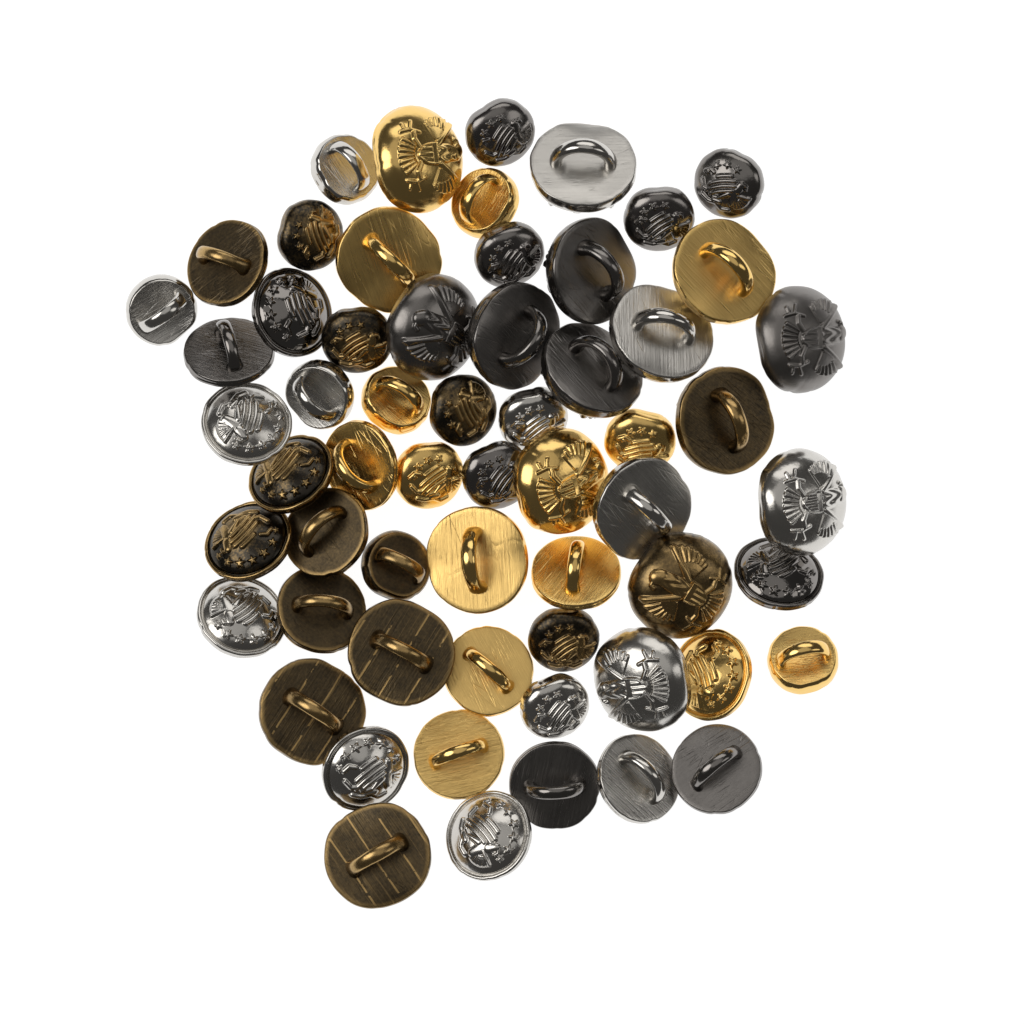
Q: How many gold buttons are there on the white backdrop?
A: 15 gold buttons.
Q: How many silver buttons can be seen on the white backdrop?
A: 15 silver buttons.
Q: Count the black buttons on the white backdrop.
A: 15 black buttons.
